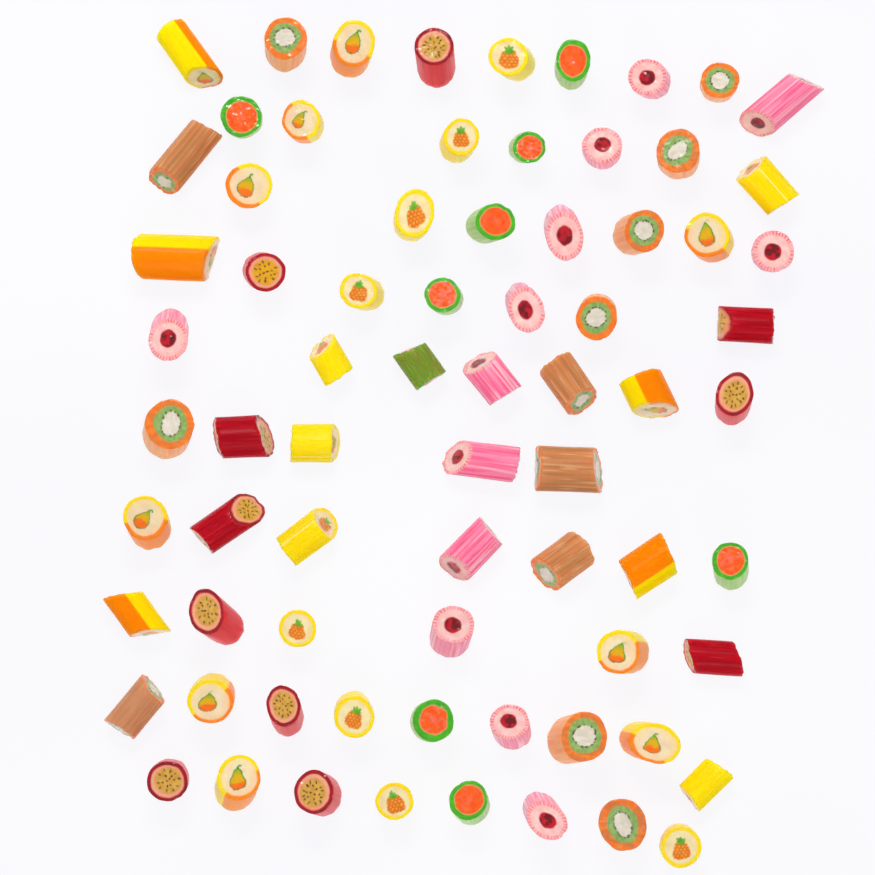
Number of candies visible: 73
